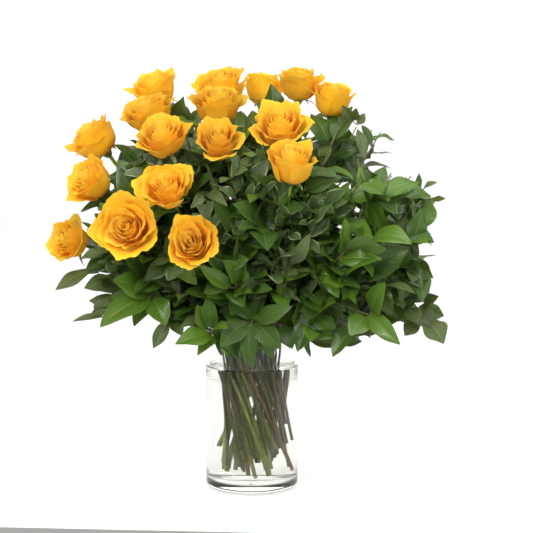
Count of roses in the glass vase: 17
